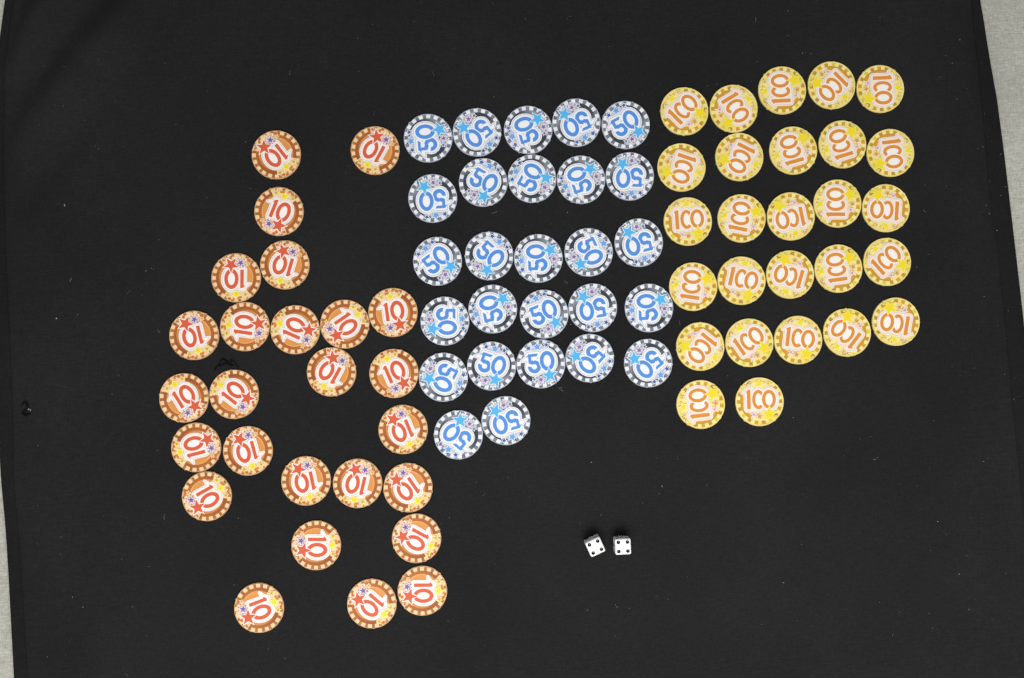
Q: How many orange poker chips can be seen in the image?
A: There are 26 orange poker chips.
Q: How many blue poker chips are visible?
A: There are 27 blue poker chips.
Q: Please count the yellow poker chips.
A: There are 27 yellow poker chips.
